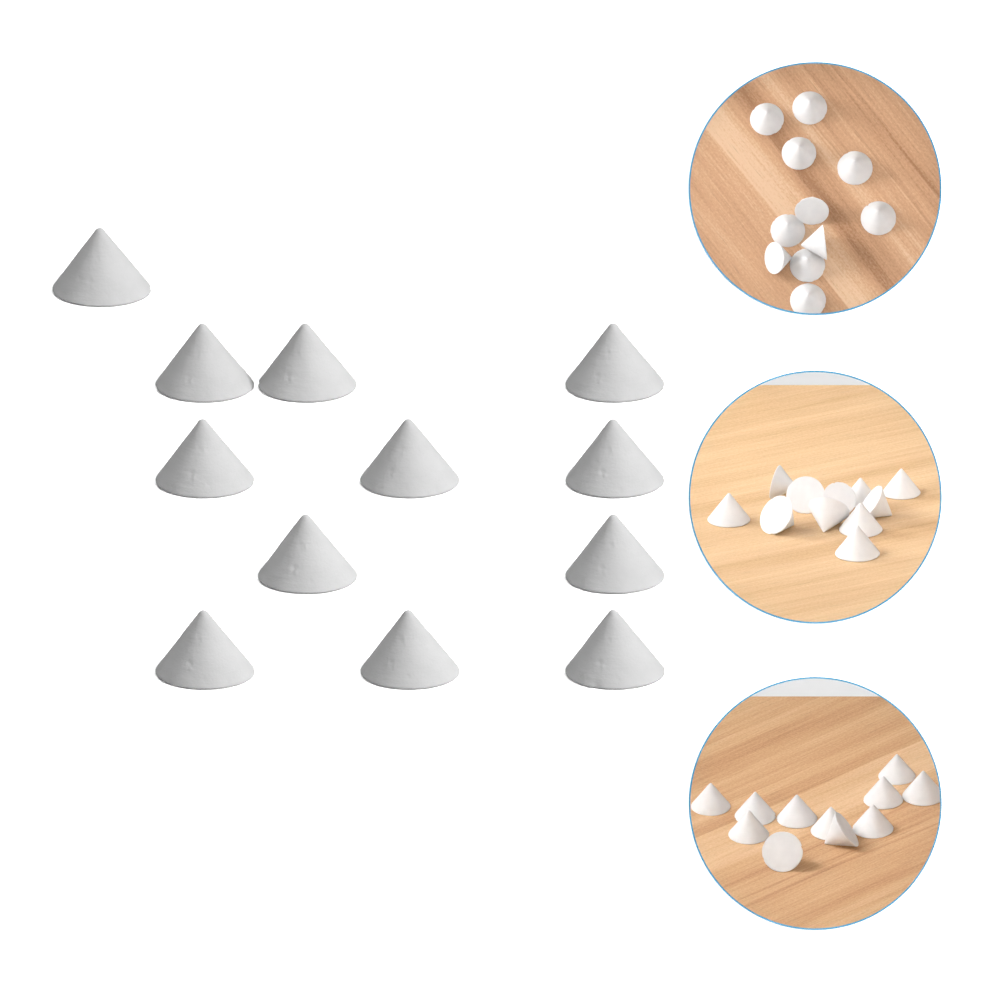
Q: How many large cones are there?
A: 12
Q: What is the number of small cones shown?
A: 33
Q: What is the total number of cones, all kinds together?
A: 45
